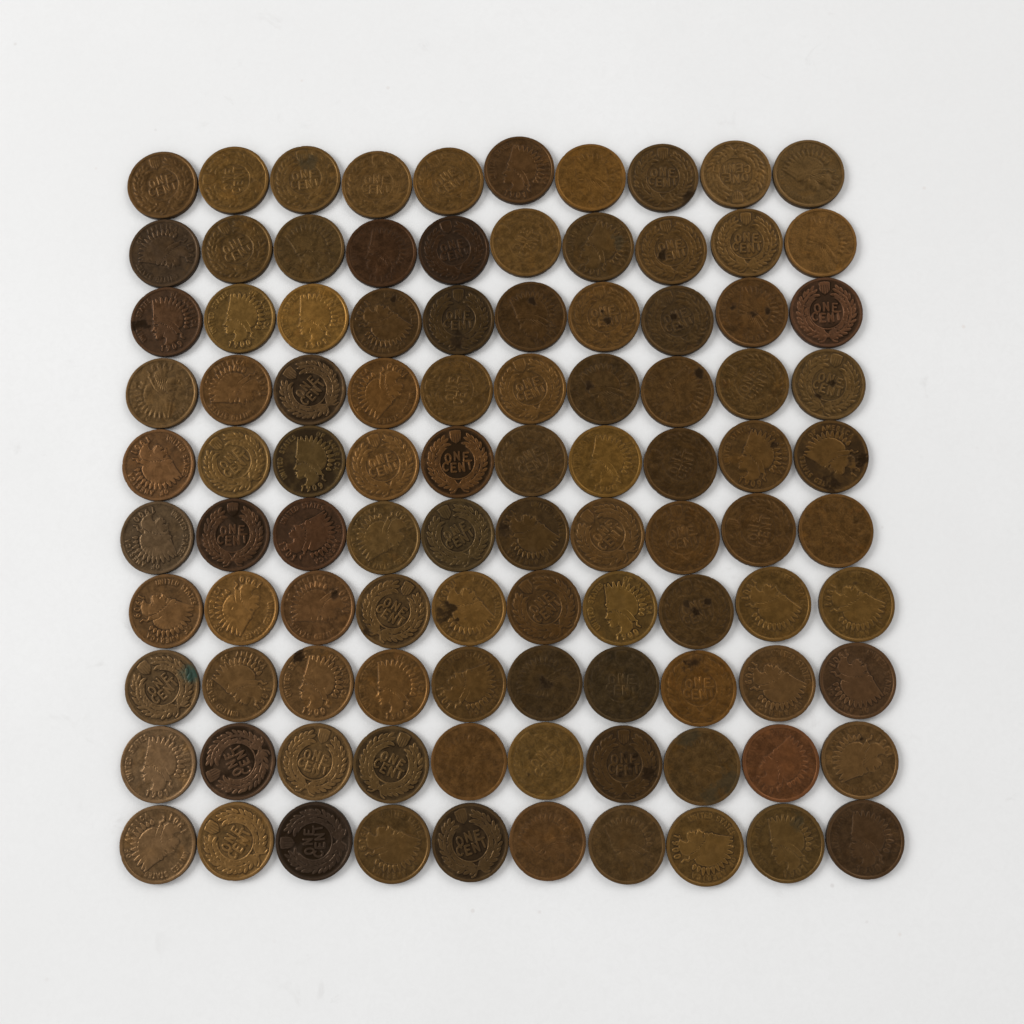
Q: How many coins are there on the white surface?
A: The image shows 100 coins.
